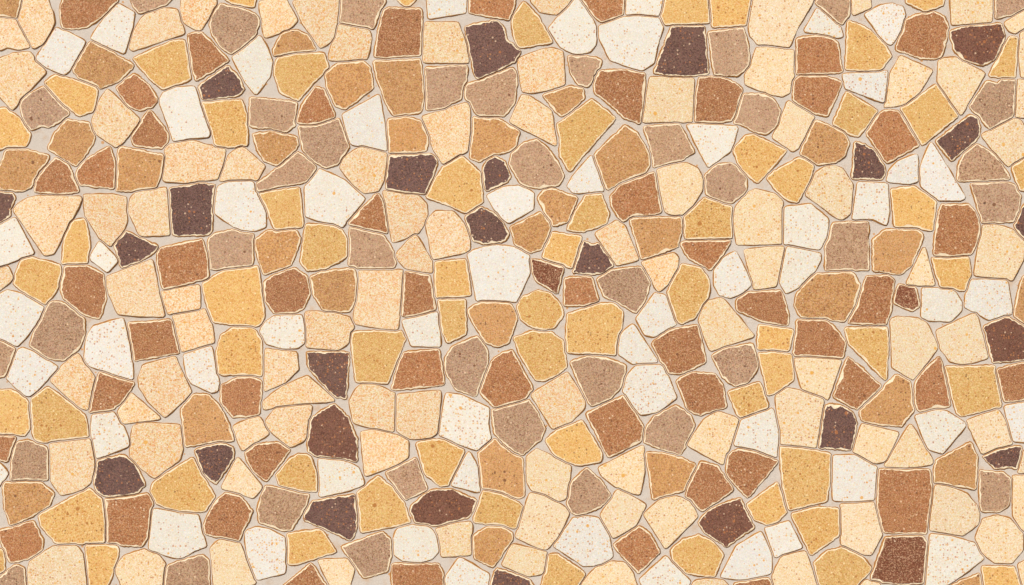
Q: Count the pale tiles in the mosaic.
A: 148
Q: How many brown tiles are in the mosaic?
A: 124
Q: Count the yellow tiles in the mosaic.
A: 62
